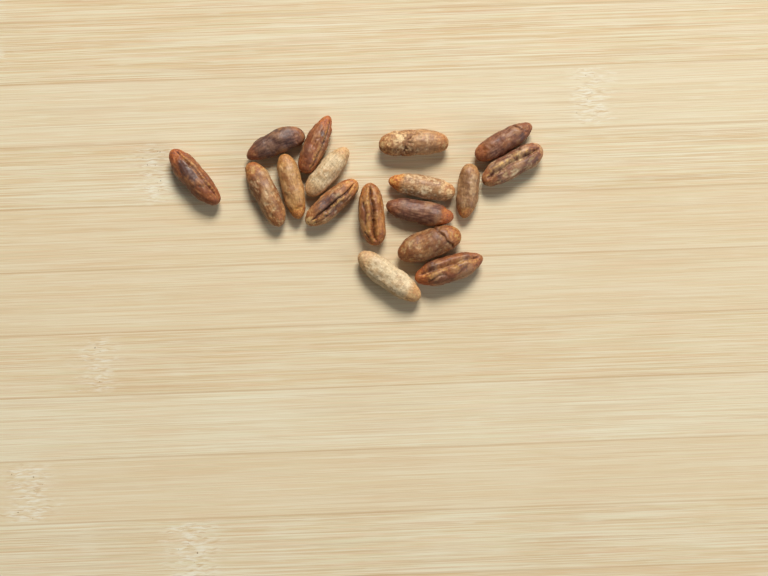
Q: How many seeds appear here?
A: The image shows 17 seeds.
